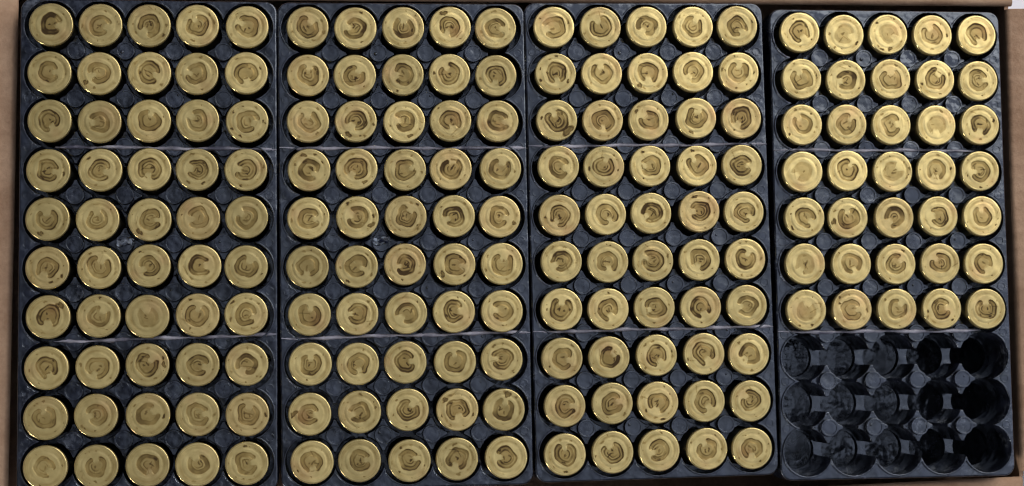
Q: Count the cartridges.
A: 185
